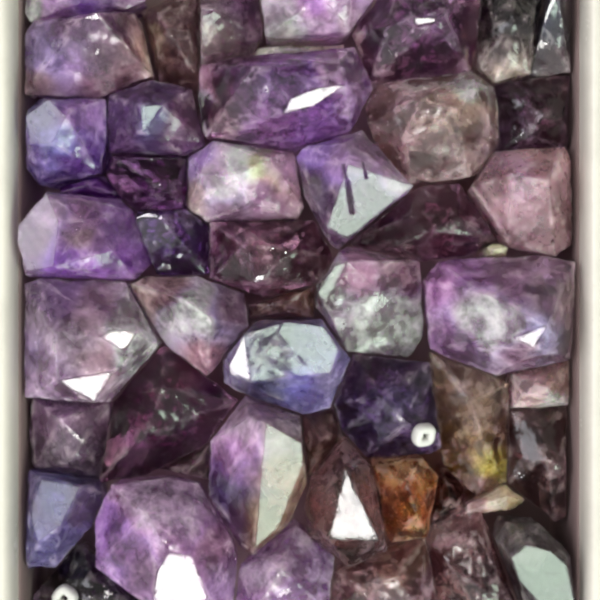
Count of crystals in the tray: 50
